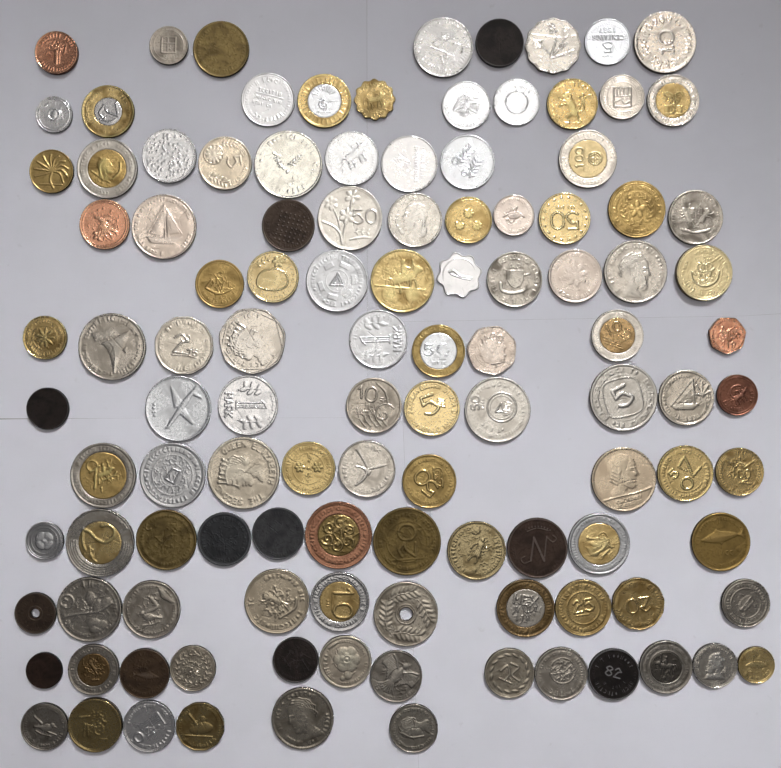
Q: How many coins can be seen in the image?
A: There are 113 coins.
